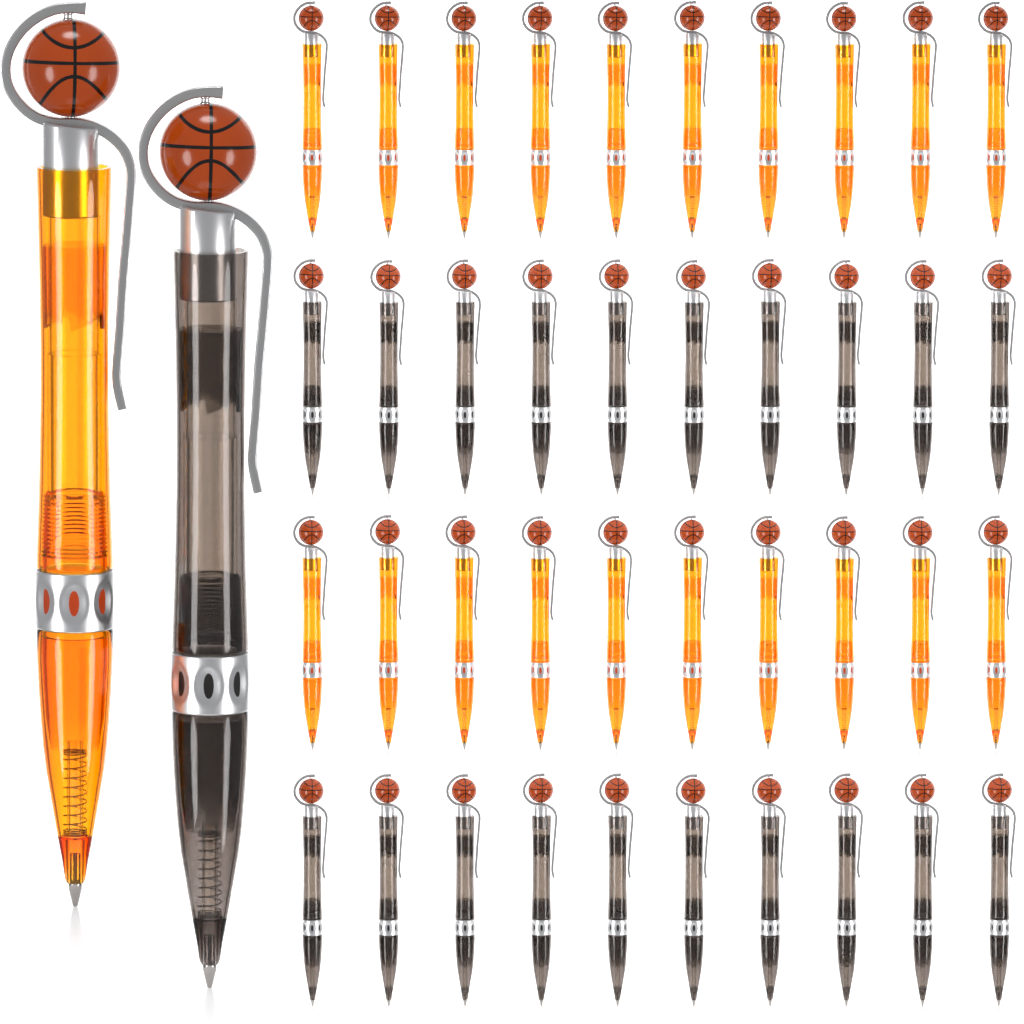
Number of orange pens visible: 21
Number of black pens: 21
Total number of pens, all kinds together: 42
